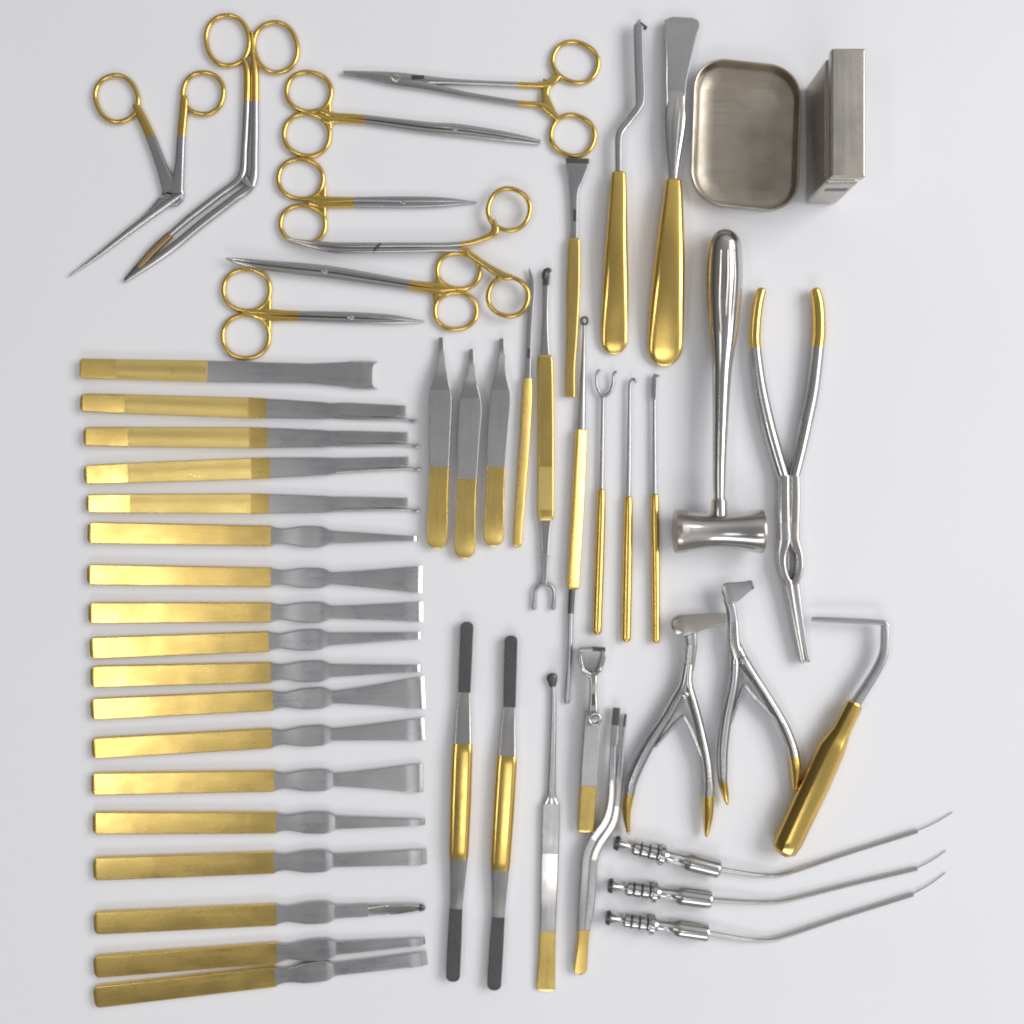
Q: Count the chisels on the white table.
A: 18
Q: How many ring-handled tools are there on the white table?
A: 8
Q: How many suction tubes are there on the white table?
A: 3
